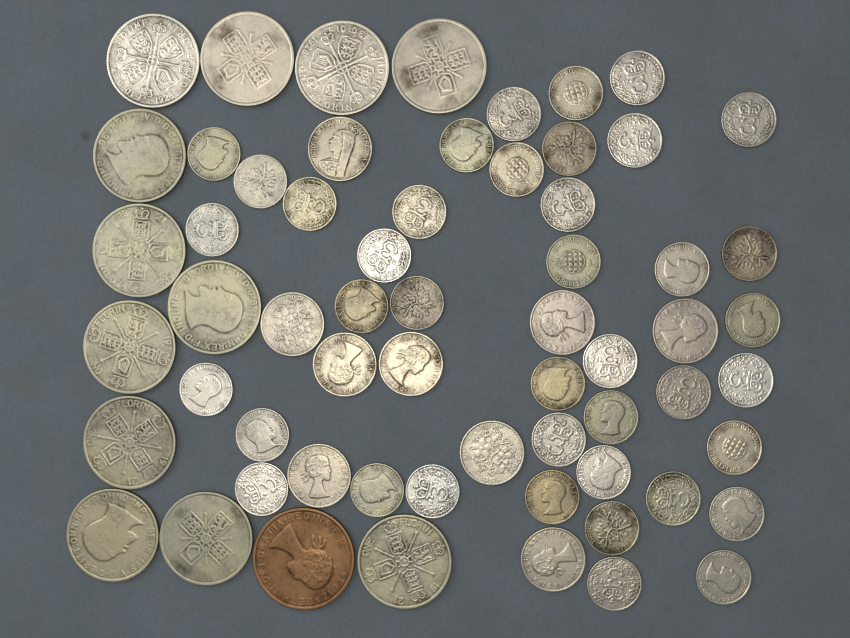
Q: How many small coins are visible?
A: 49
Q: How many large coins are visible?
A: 13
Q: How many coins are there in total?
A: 62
